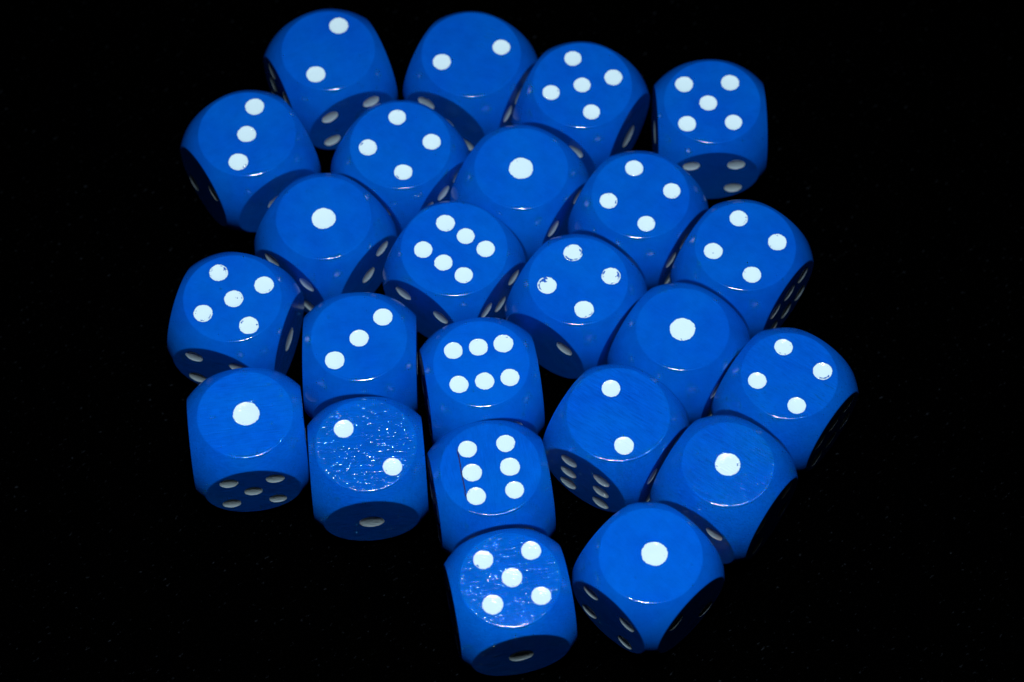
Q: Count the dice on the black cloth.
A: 24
